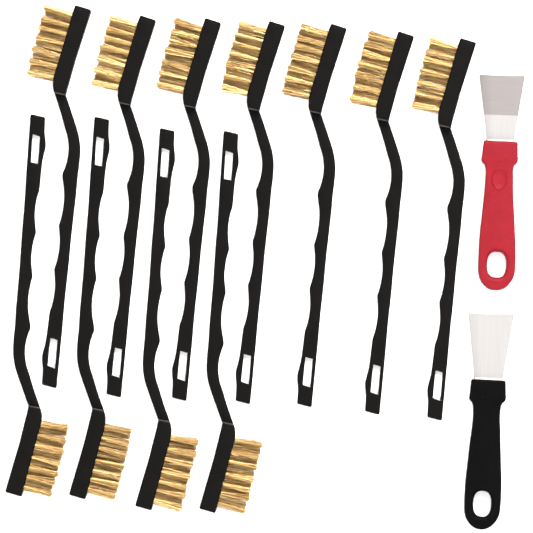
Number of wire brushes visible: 11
